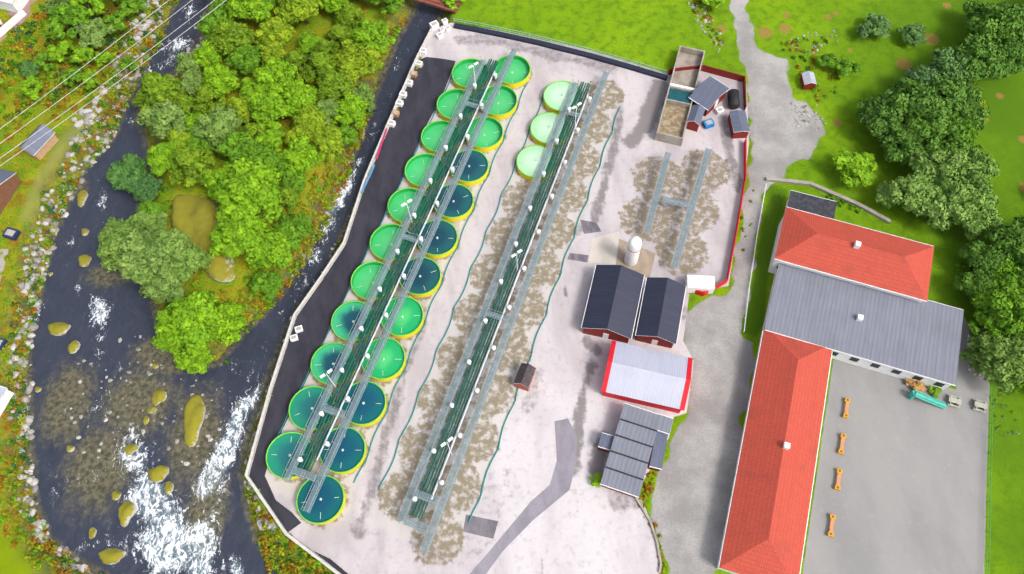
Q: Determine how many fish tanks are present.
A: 26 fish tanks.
